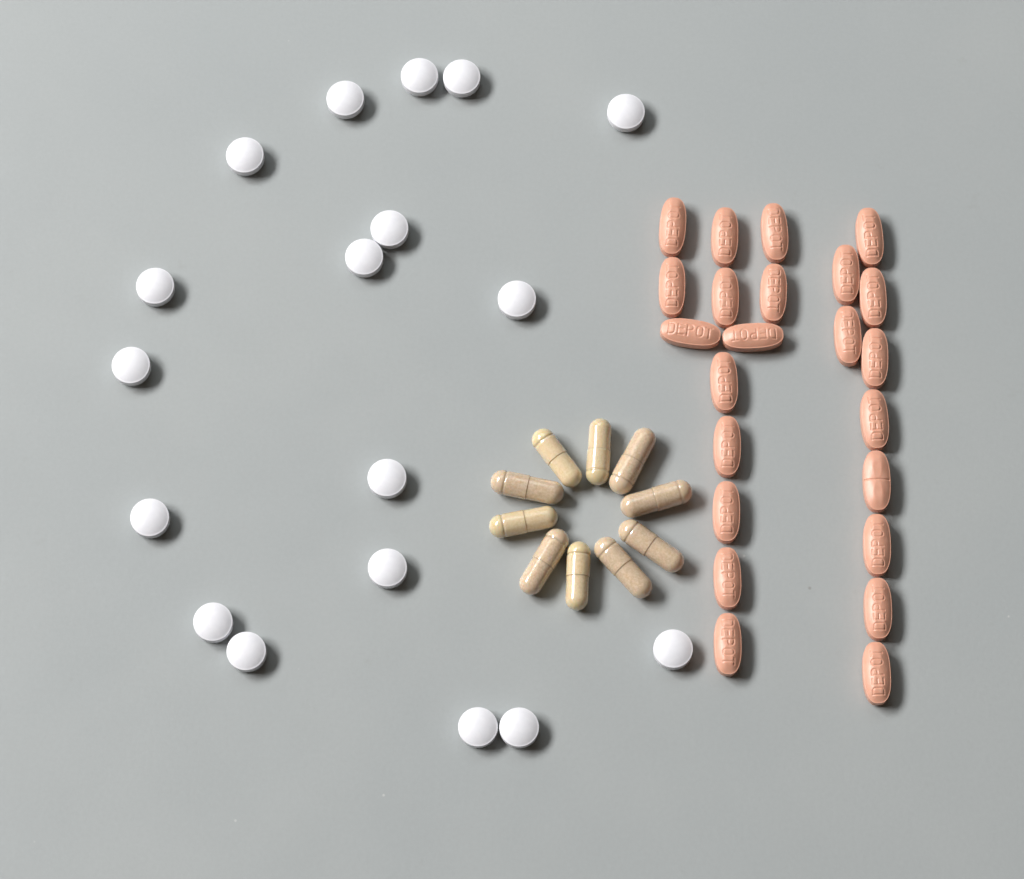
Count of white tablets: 18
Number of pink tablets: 23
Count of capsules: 10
